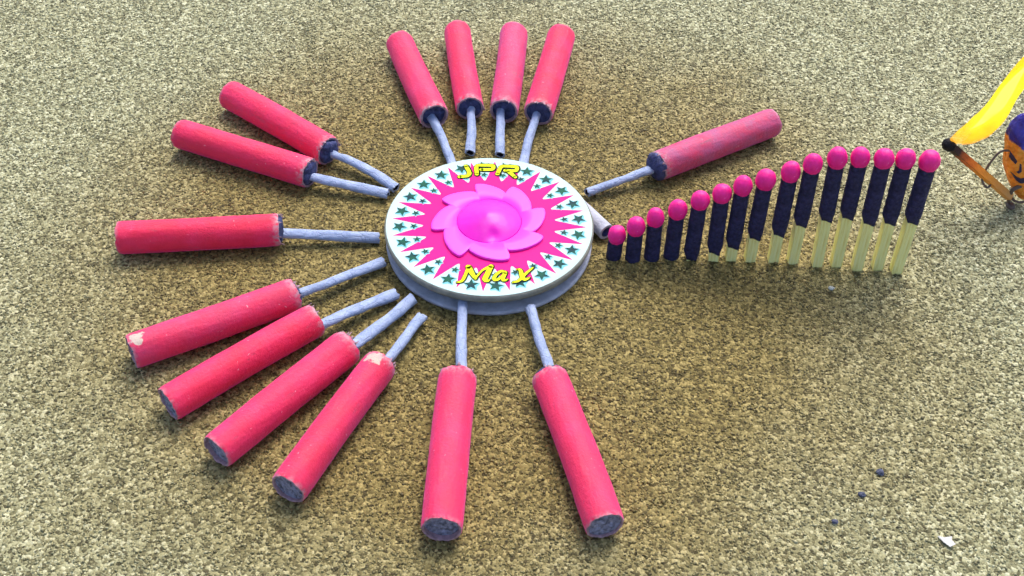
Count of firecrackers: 14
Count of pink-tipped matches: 15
